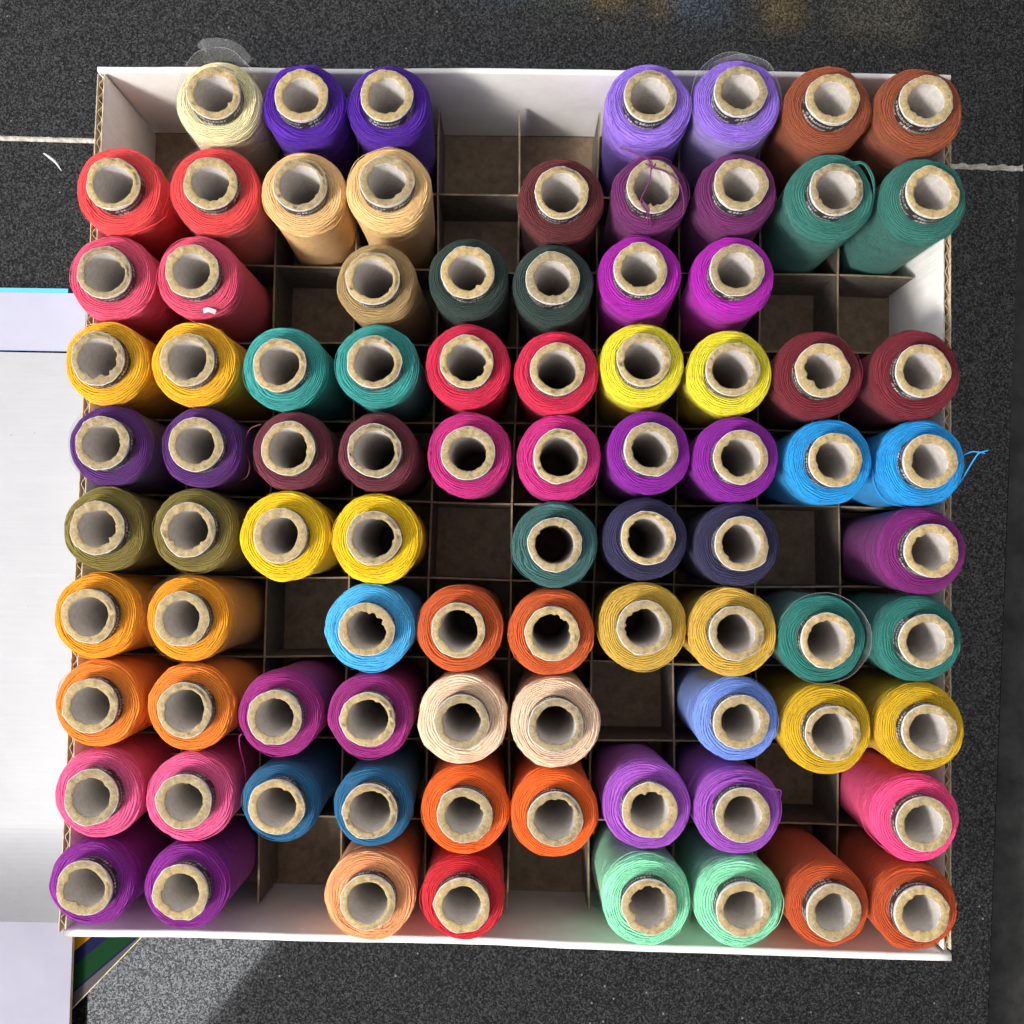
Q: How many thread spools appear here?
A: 86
